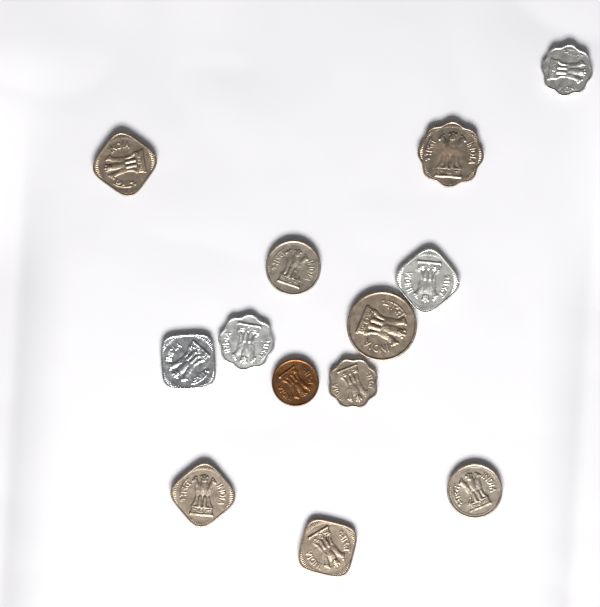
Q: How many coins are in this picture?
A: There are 13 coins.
